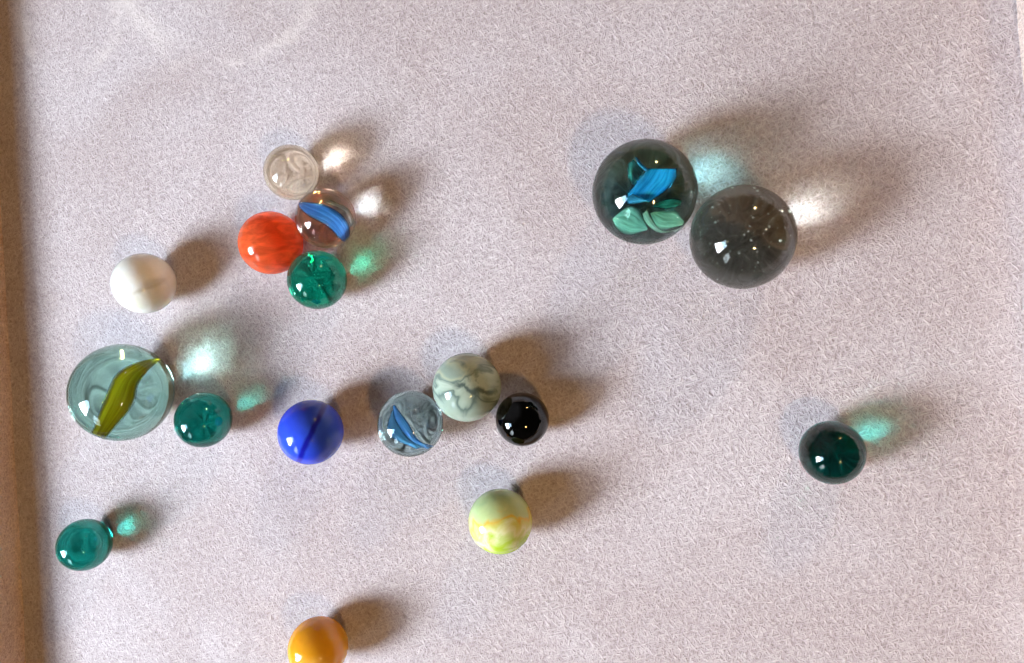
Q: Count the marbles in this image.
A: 17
